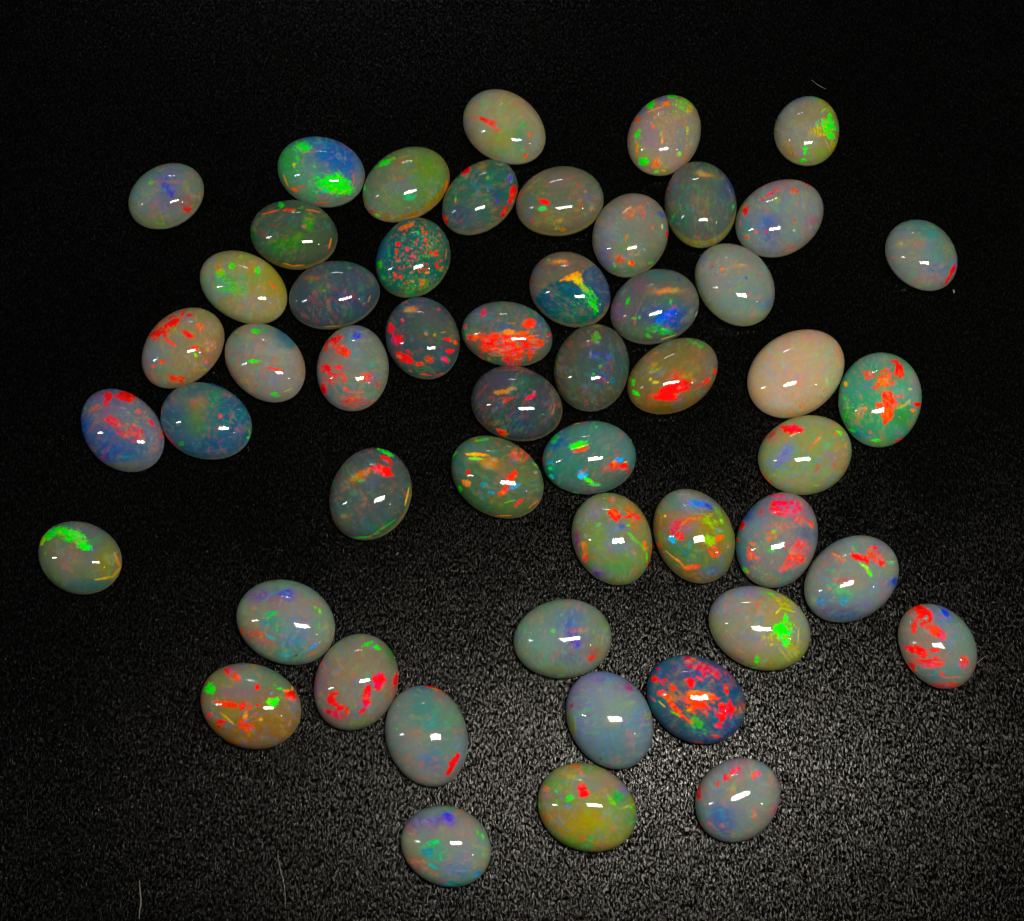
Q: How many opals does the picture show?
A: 52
